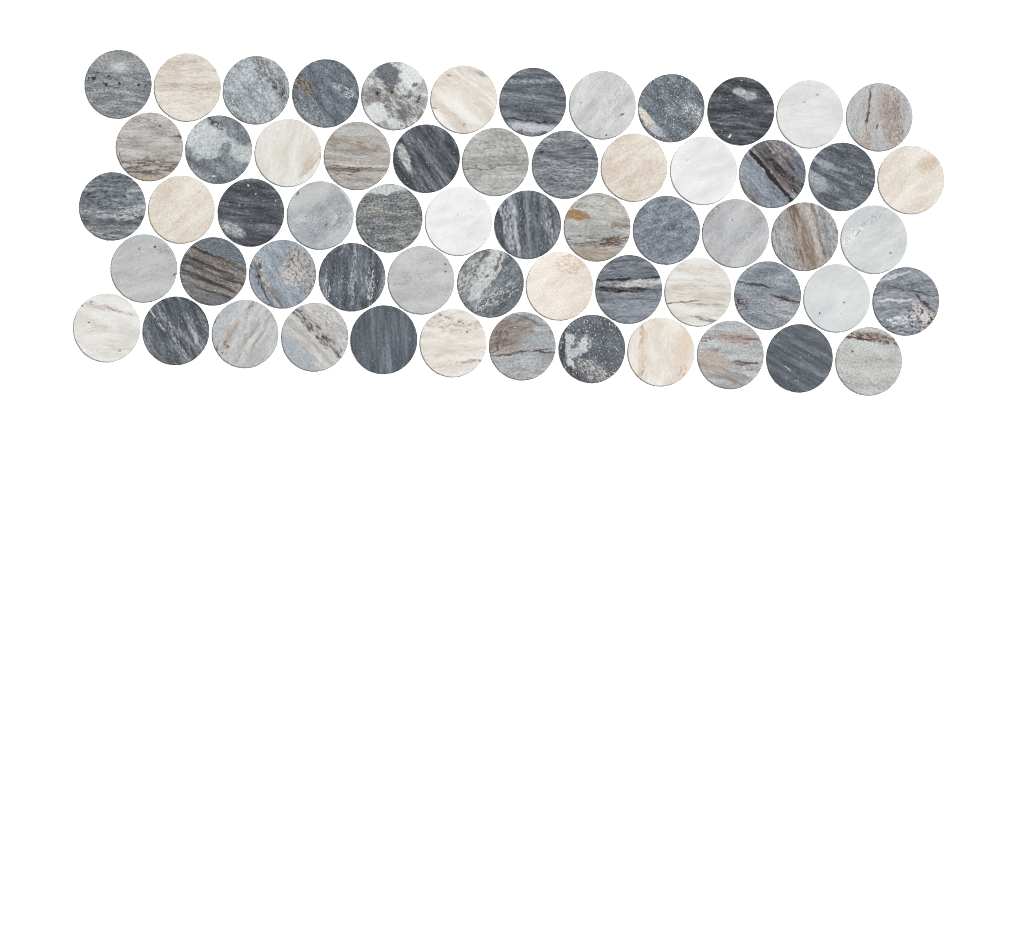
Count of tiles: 60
